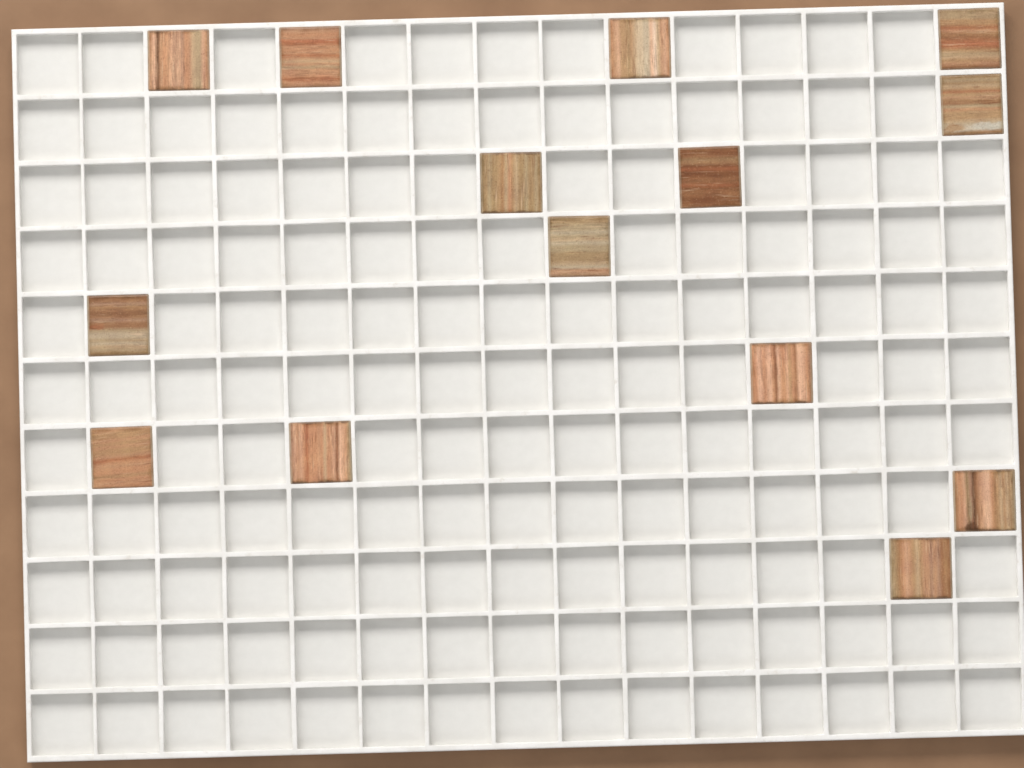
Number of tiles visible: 14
